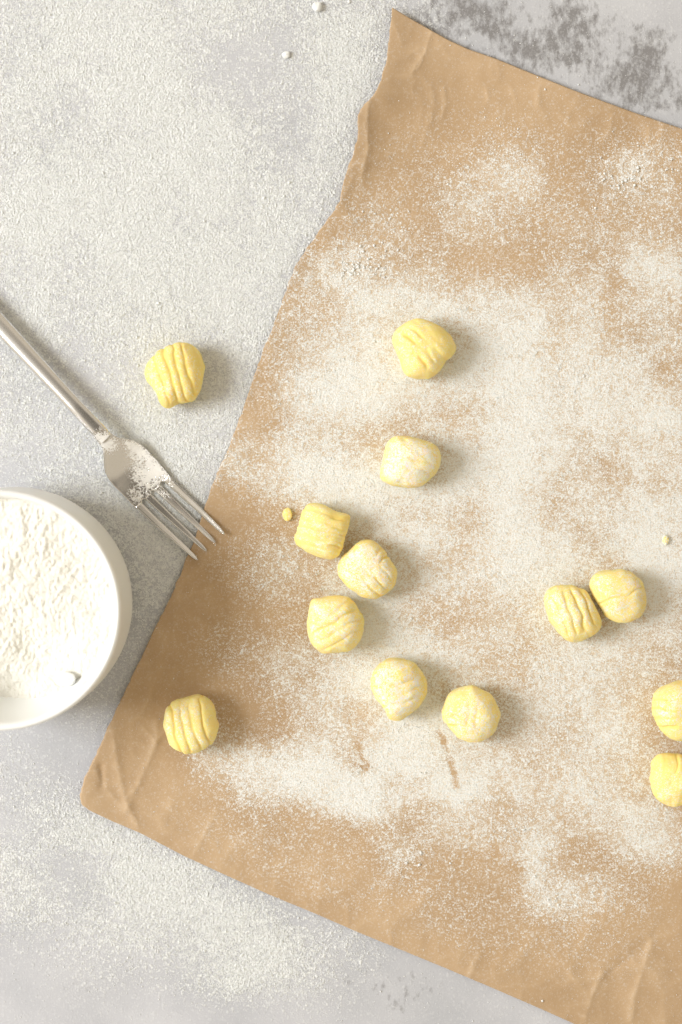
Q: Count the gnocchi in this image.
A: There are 13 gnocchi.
